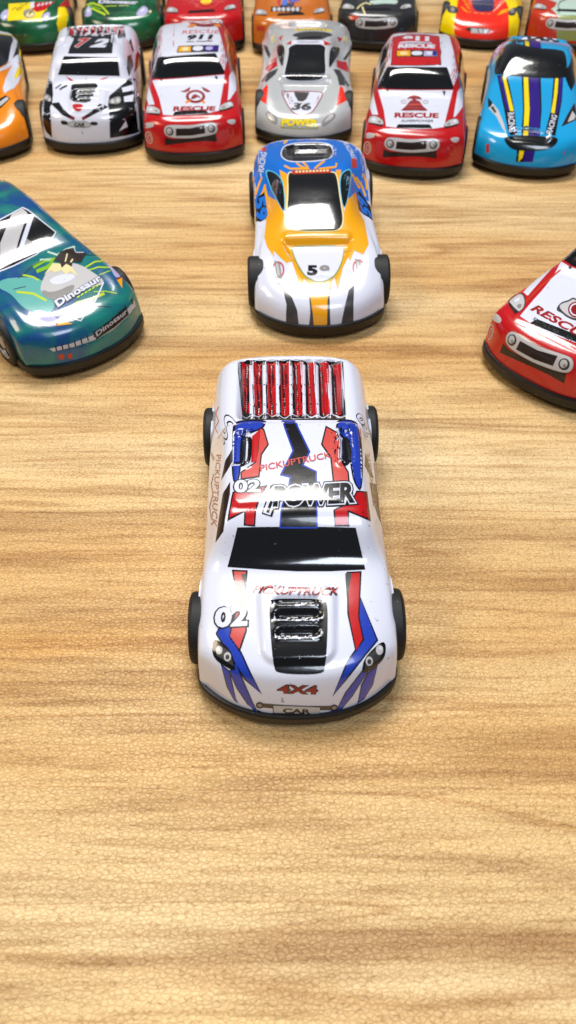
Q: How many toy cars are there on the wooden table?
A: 17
